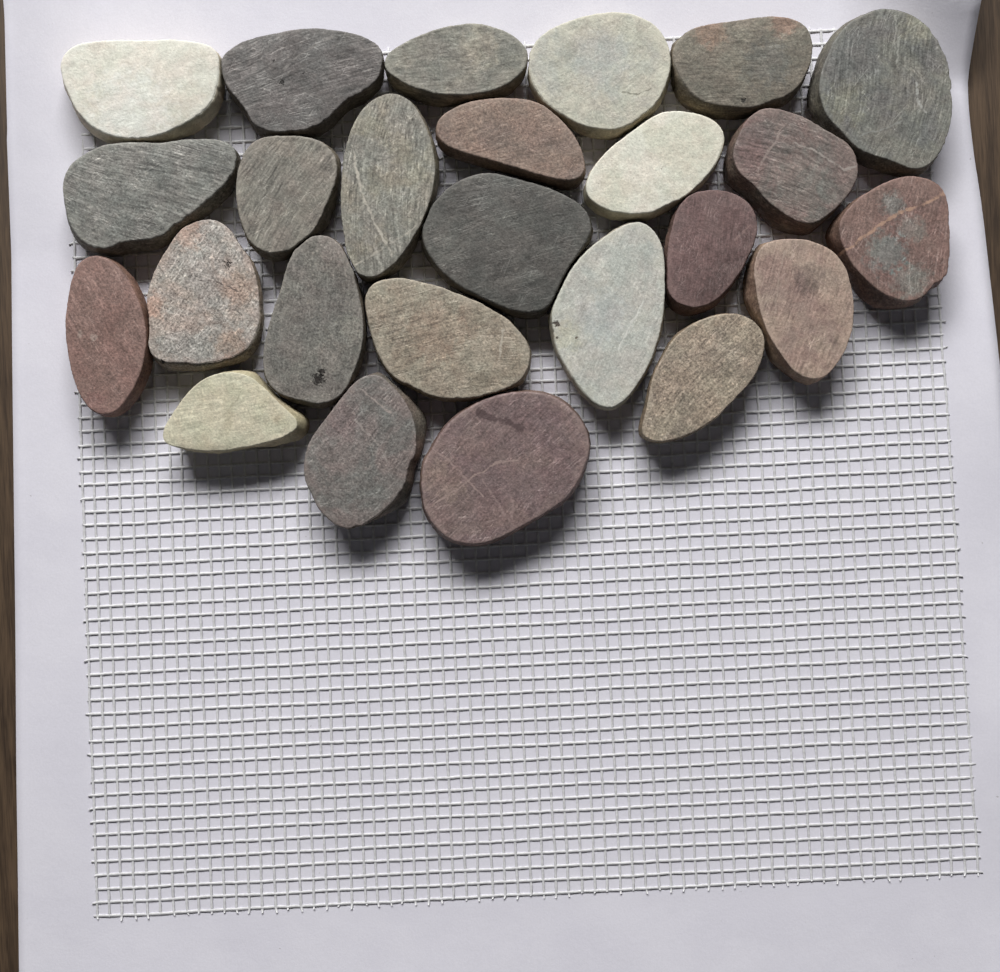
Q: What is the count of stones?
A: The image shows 25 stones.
